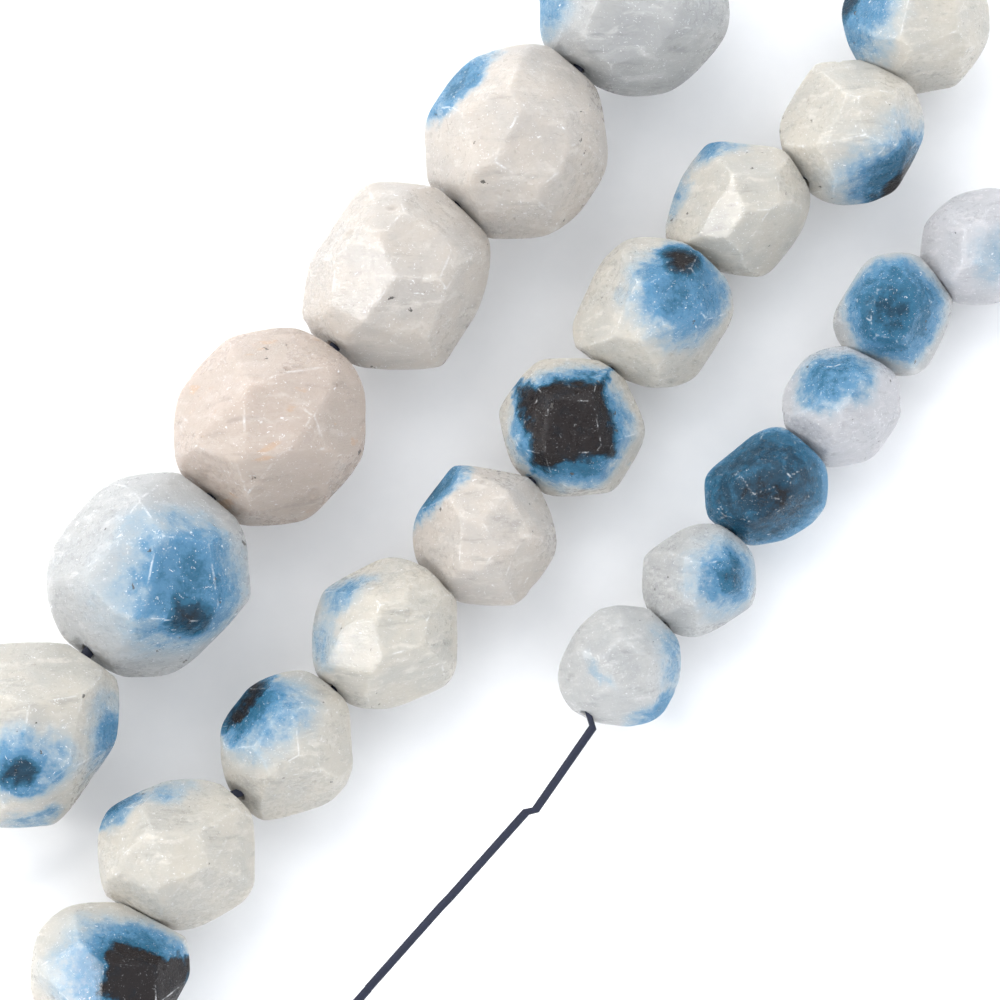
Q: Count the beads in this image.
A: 22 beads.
